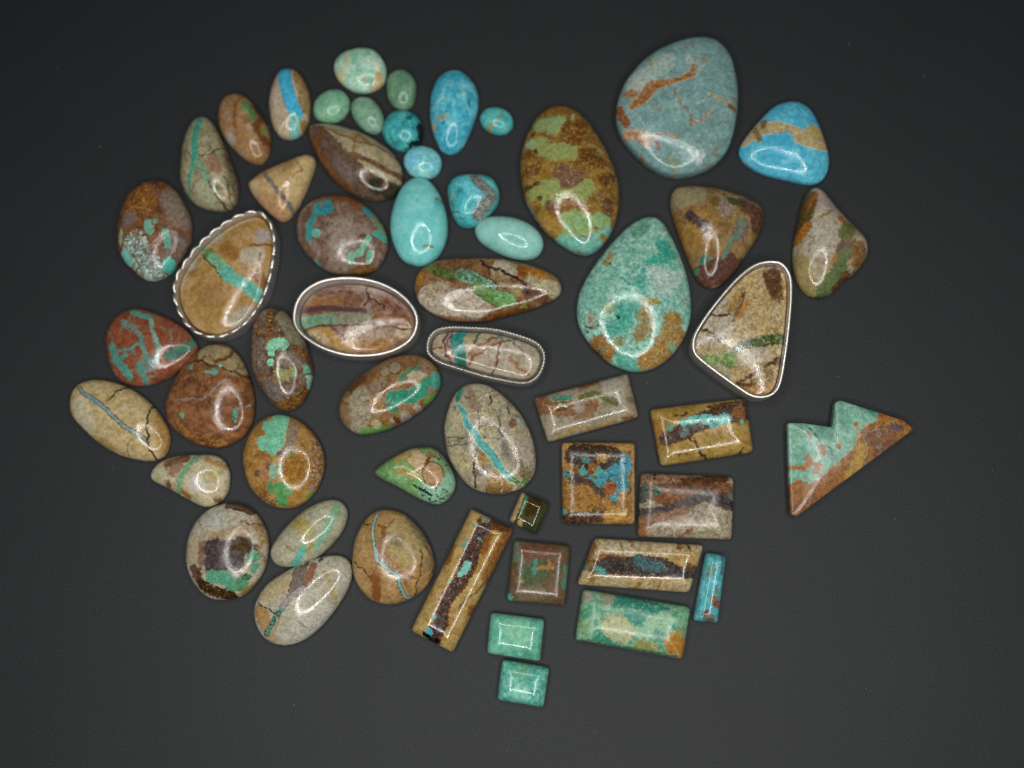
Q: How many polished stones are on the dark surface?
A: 55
